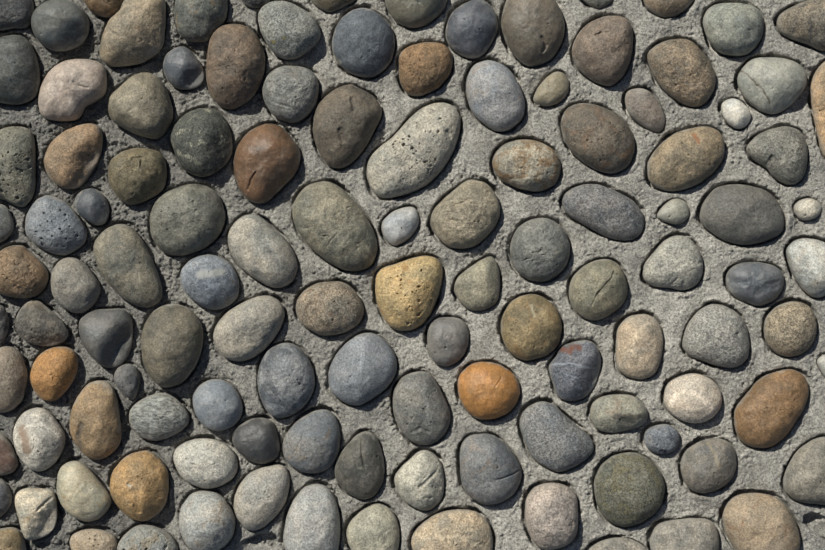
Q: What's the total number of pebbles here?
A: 120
